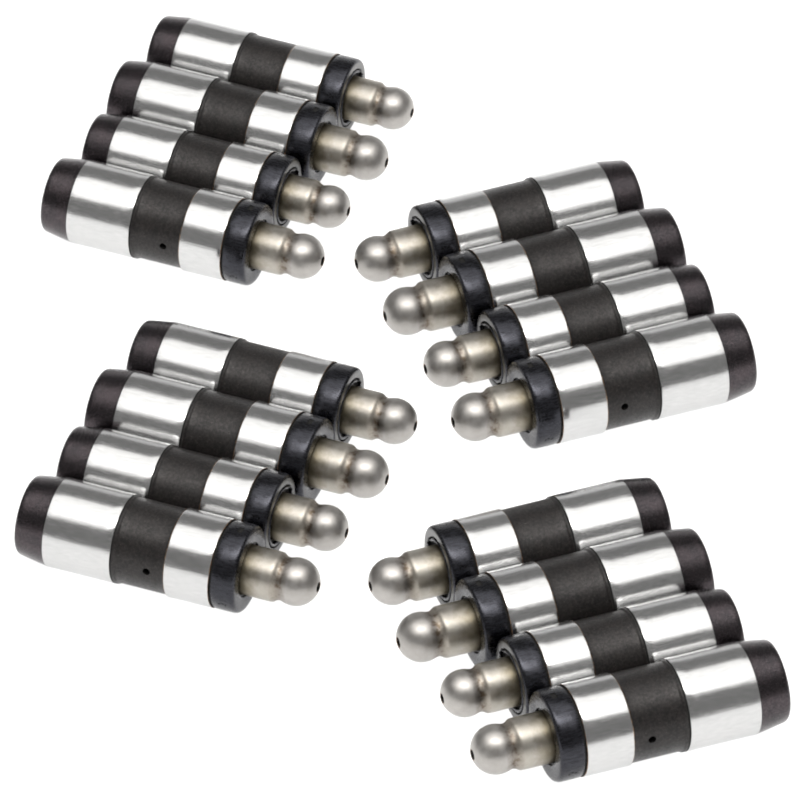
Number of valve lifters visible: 16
